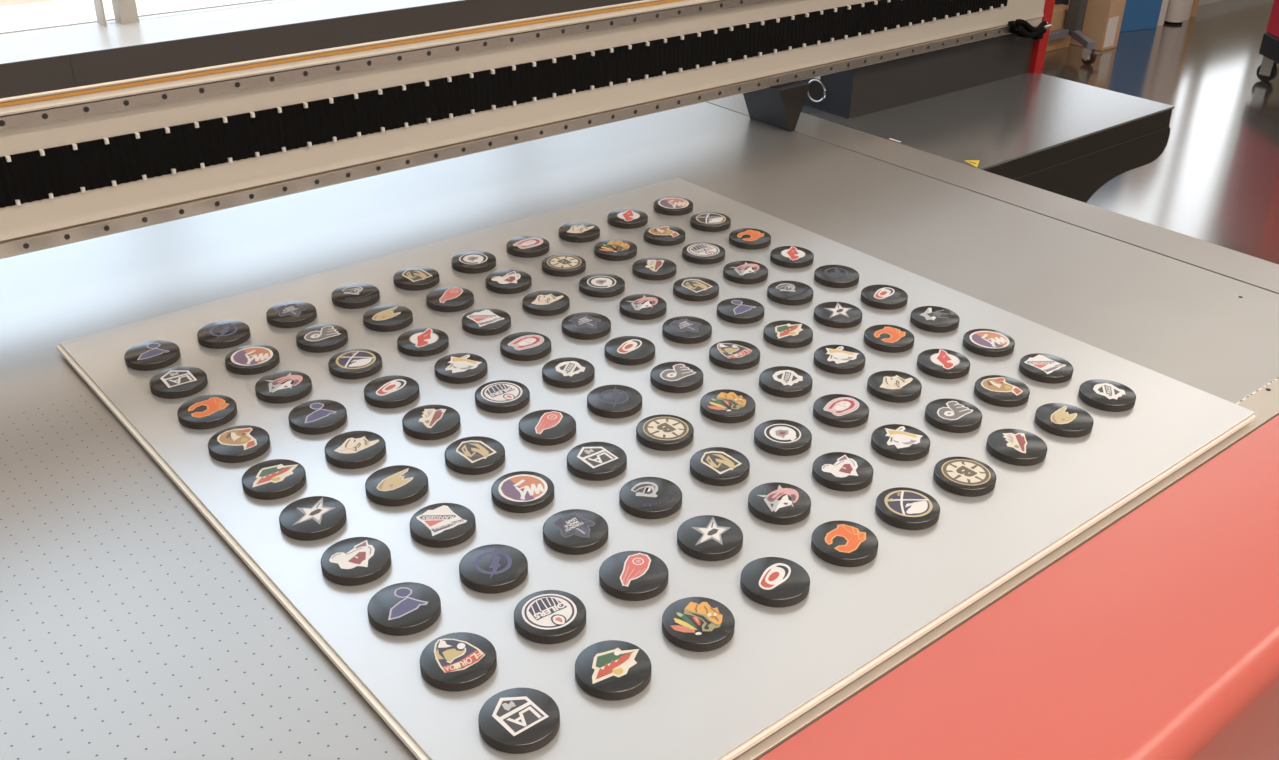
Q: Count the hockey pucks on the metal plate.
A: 100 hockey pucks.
